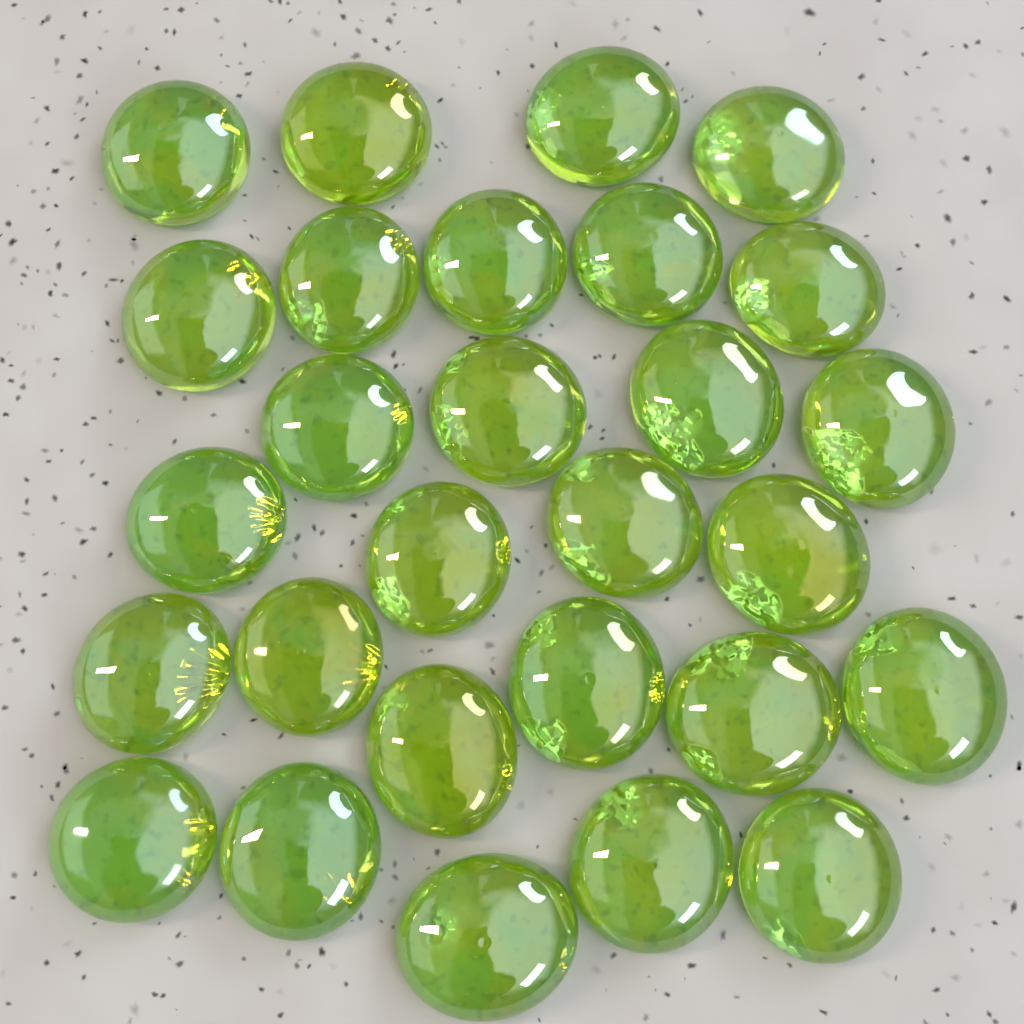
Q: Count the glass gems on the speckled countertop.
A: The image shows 28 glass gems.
